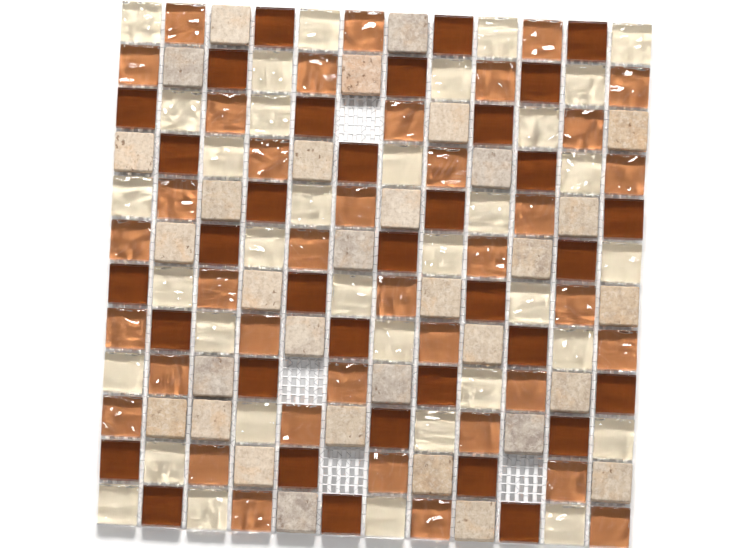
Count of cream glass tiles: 35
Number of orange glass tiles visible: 38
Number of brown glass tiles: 35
